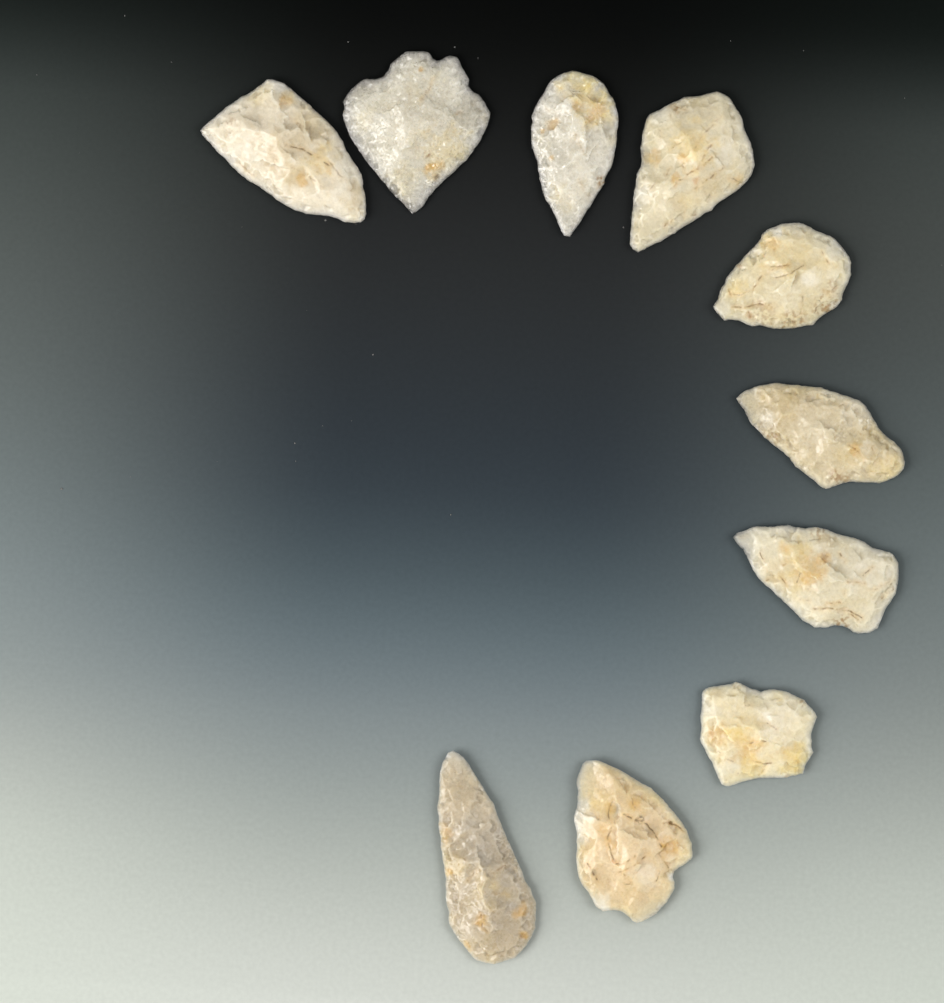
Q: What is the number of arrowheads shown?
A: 10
